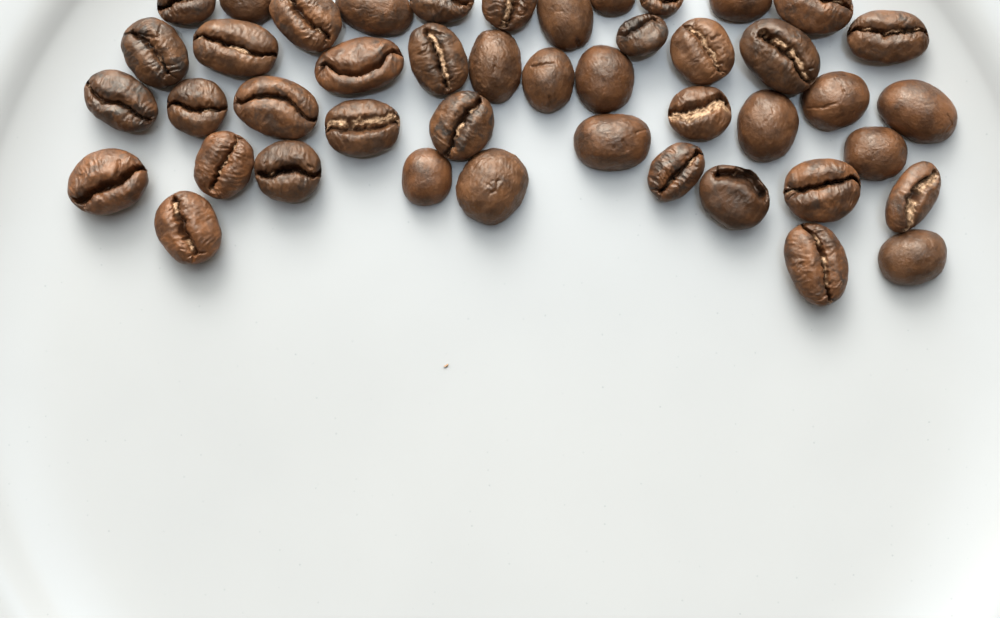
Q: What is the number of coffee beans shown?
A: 45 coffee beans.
